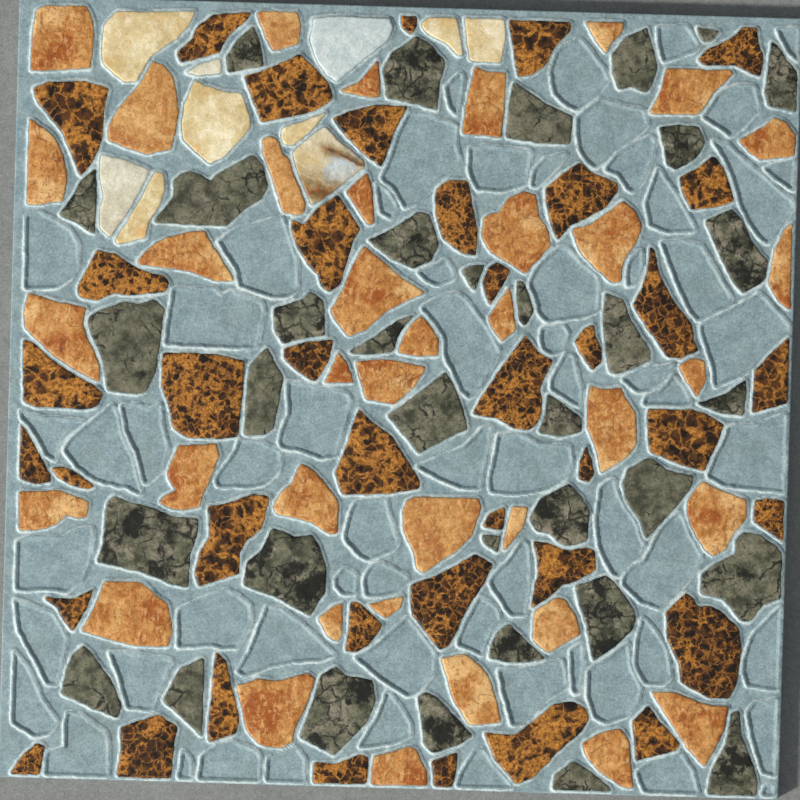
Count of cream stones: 10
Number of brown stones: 40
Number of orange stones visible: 38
